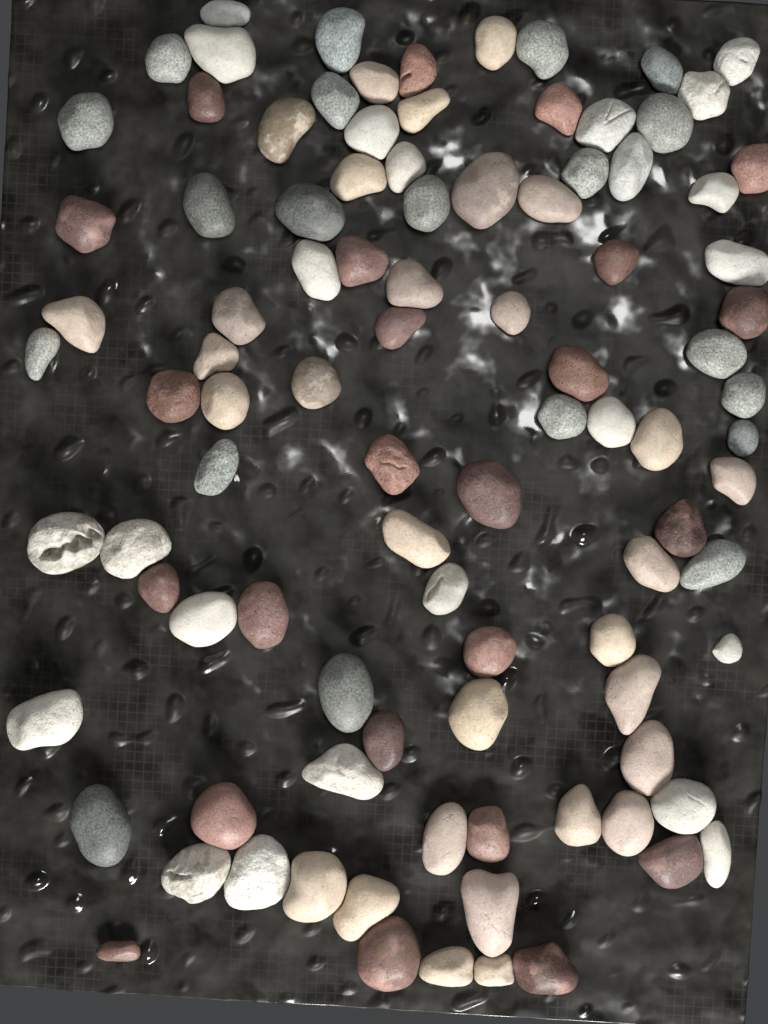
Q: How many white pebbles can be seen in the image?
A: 23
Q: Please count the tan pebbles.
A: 30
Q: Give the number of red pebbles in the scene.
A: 24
